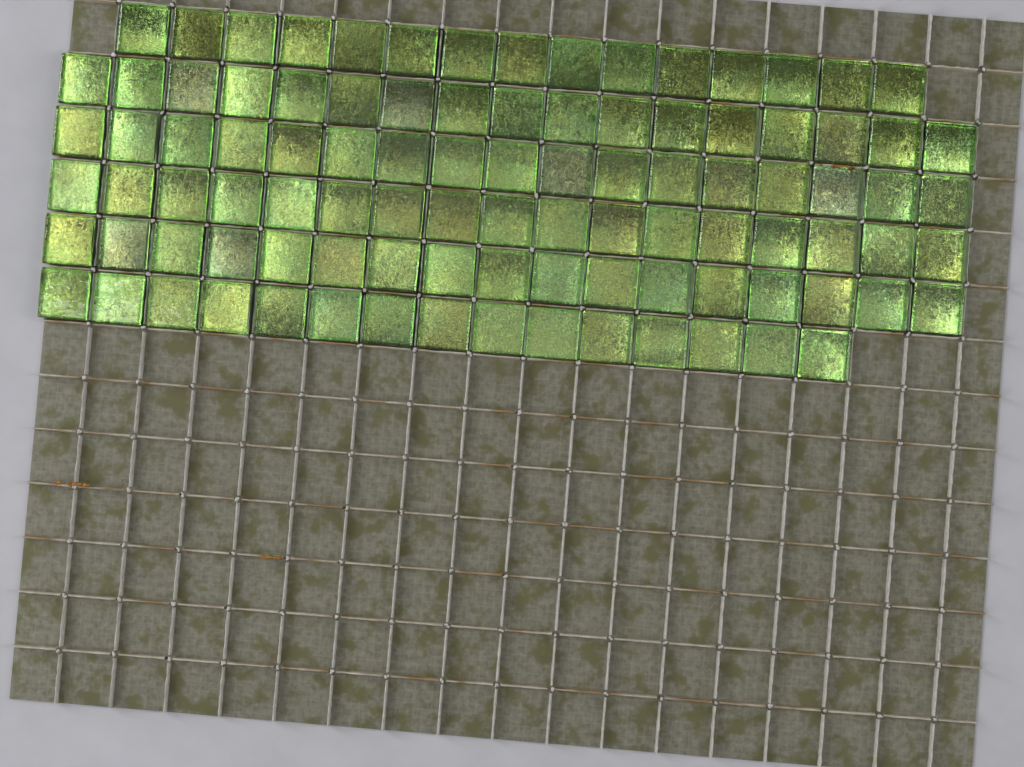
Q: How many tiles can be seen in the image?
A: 98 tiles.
